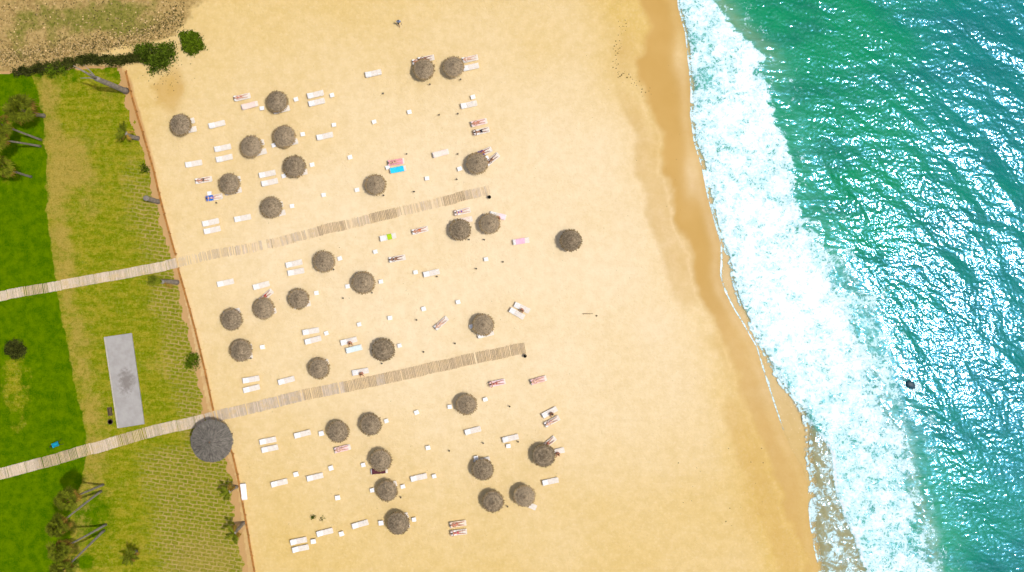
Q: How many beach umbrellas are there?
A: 33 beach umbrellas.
